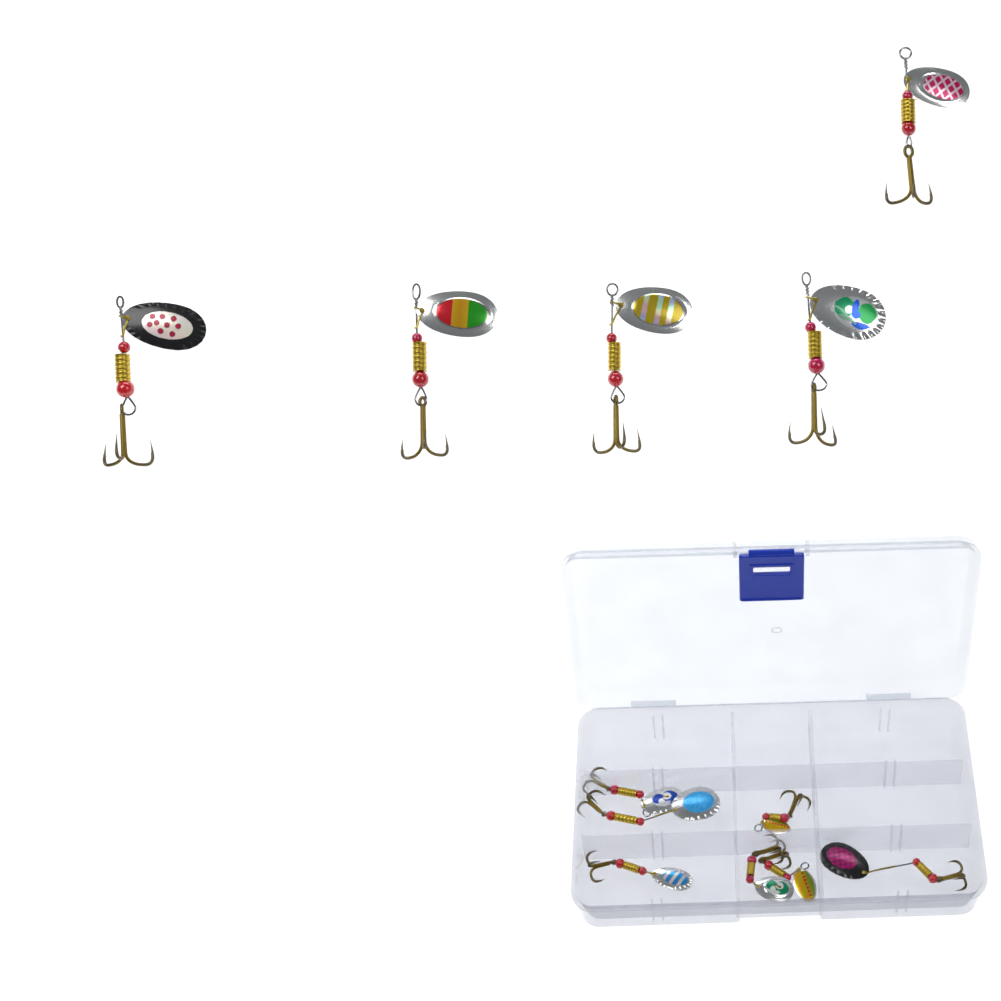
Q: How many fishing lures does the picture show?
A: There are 12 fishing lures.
